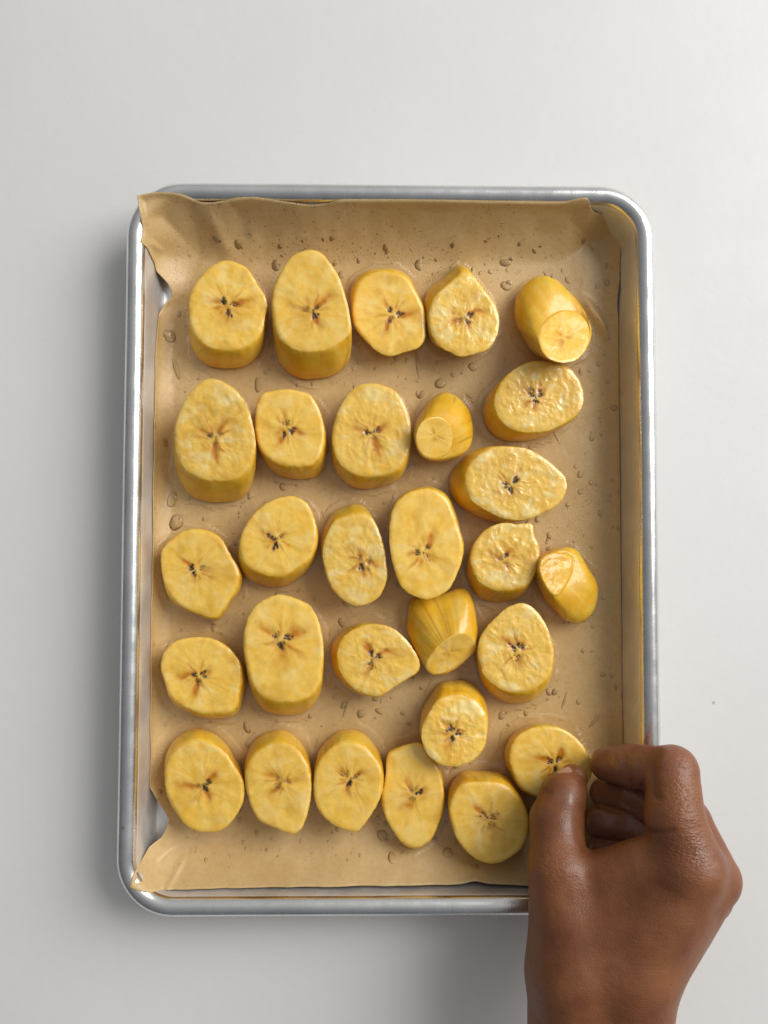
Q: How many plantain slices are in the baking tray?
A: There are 29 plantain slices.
